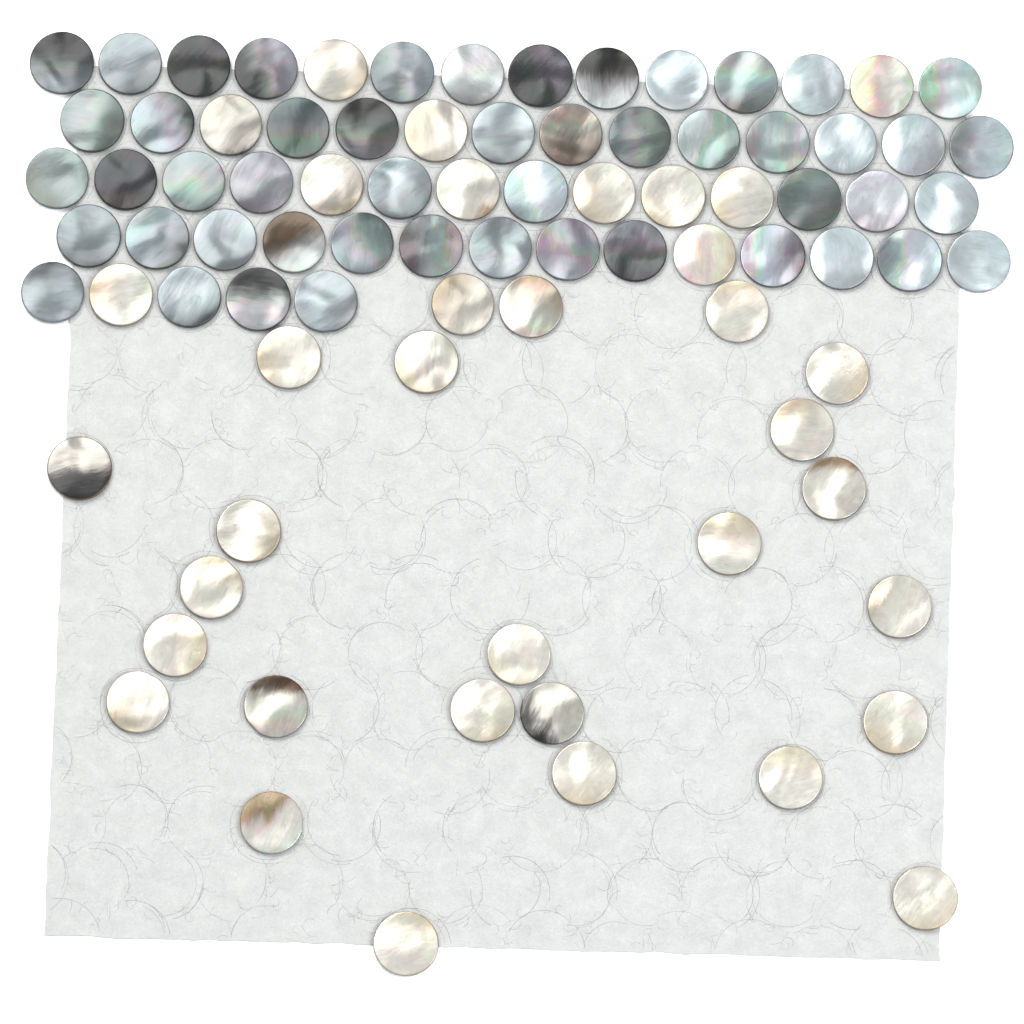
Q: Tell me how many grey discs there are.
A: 50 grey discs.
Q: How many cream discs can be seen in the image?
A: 36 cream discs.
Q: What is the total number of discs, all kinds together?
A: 86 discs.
